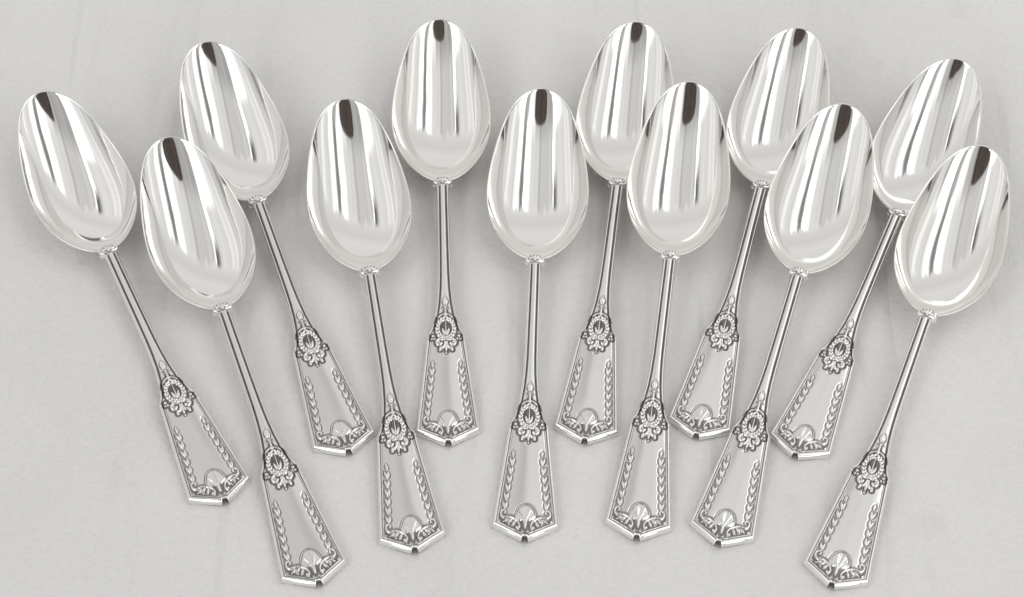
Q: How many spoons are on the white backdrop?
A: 12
